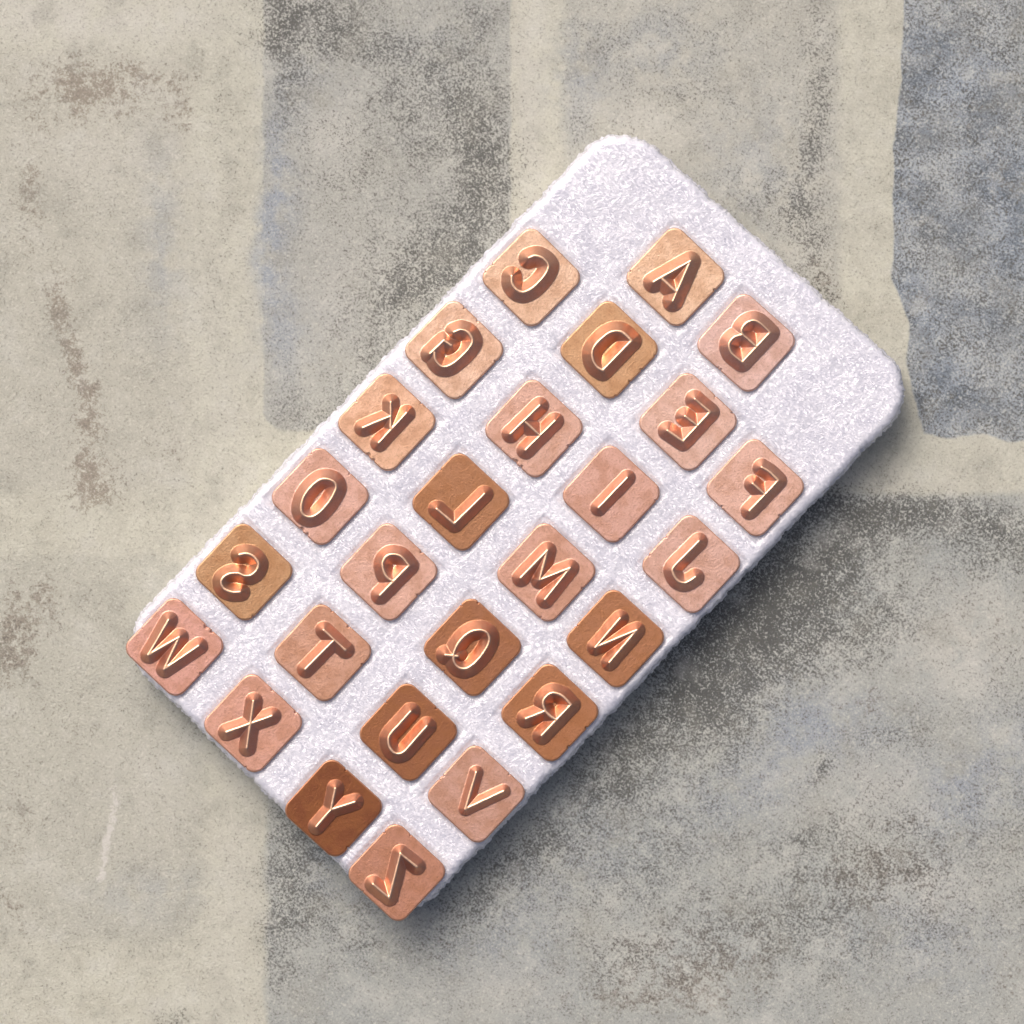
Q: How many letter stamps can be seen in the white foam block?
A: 26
